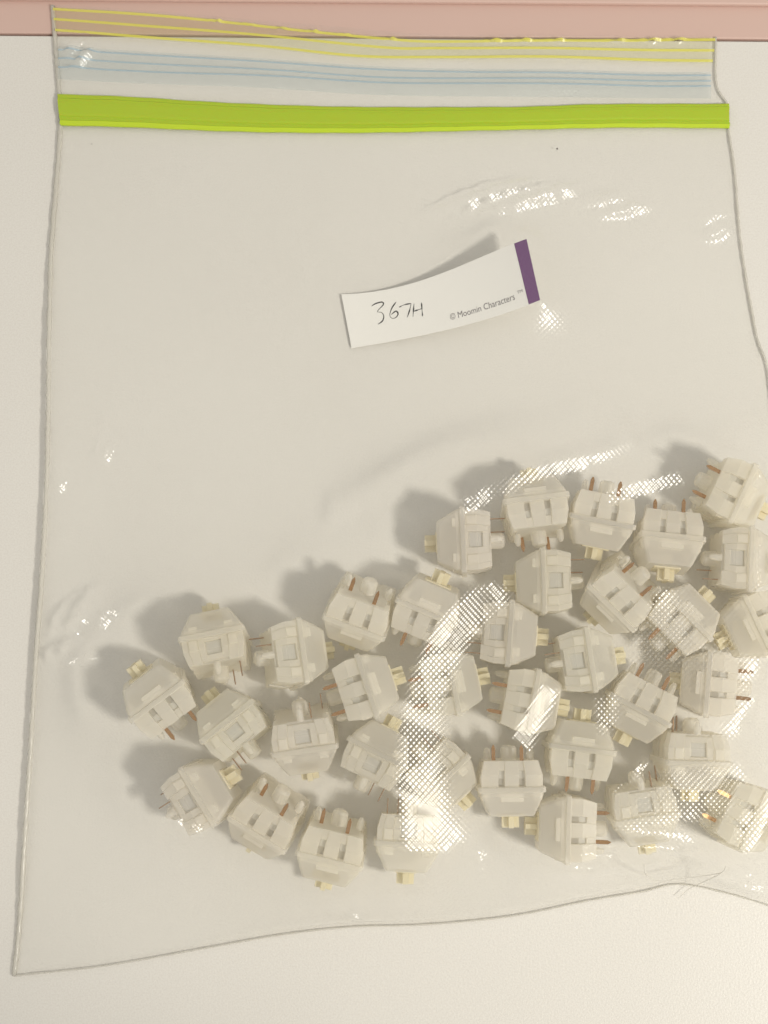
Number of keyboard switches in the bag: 36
